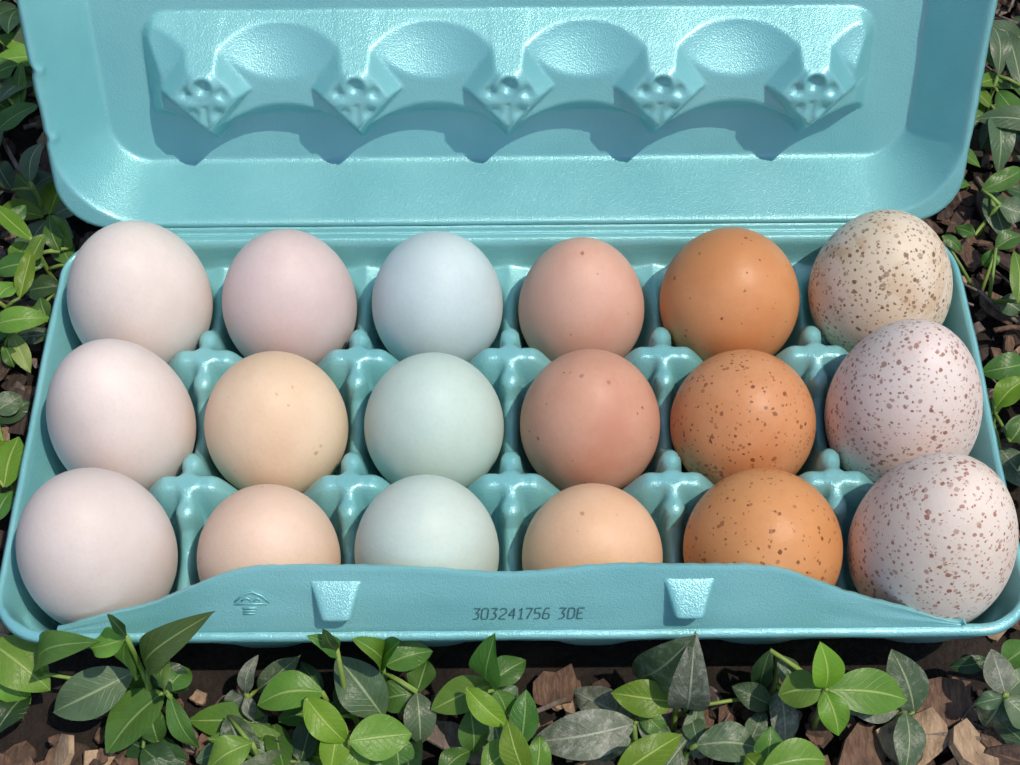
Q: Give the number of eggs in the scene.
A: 18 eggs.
